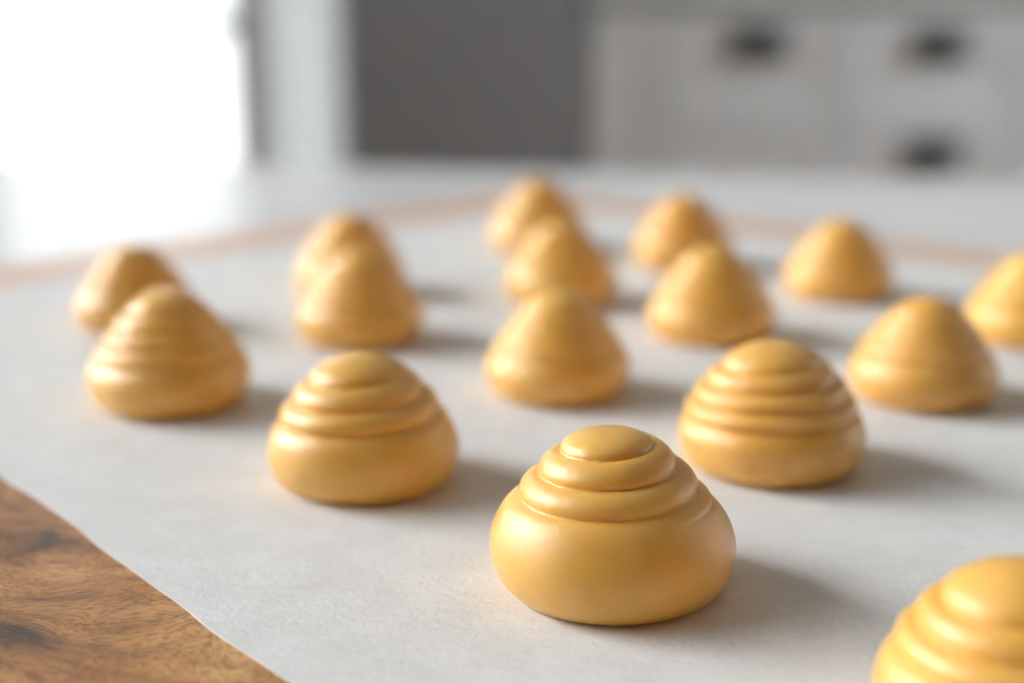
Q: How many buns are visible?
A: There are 16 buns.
